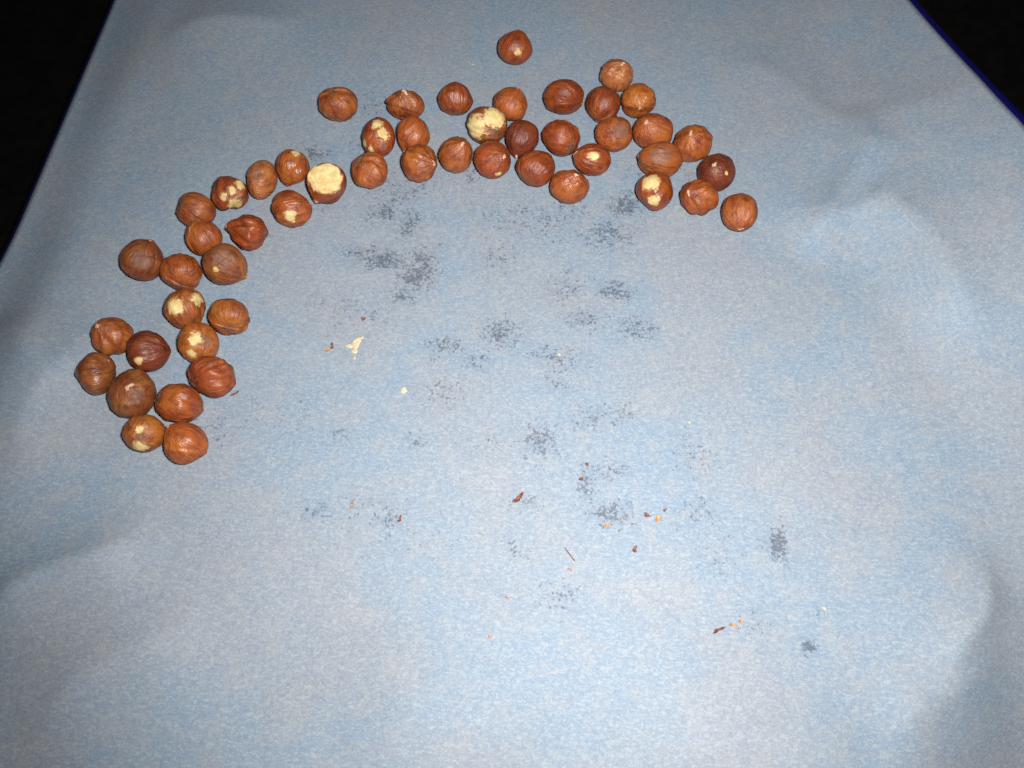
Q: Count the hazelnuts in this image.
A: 51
